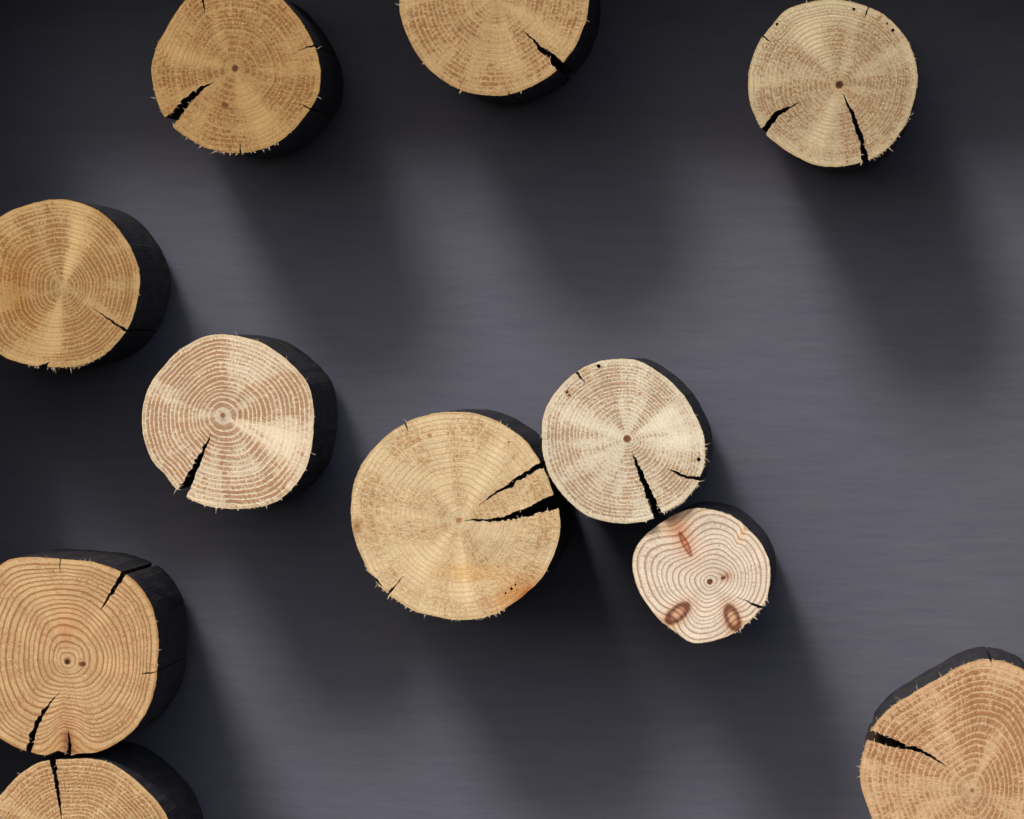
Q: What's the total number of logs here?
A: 11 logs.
